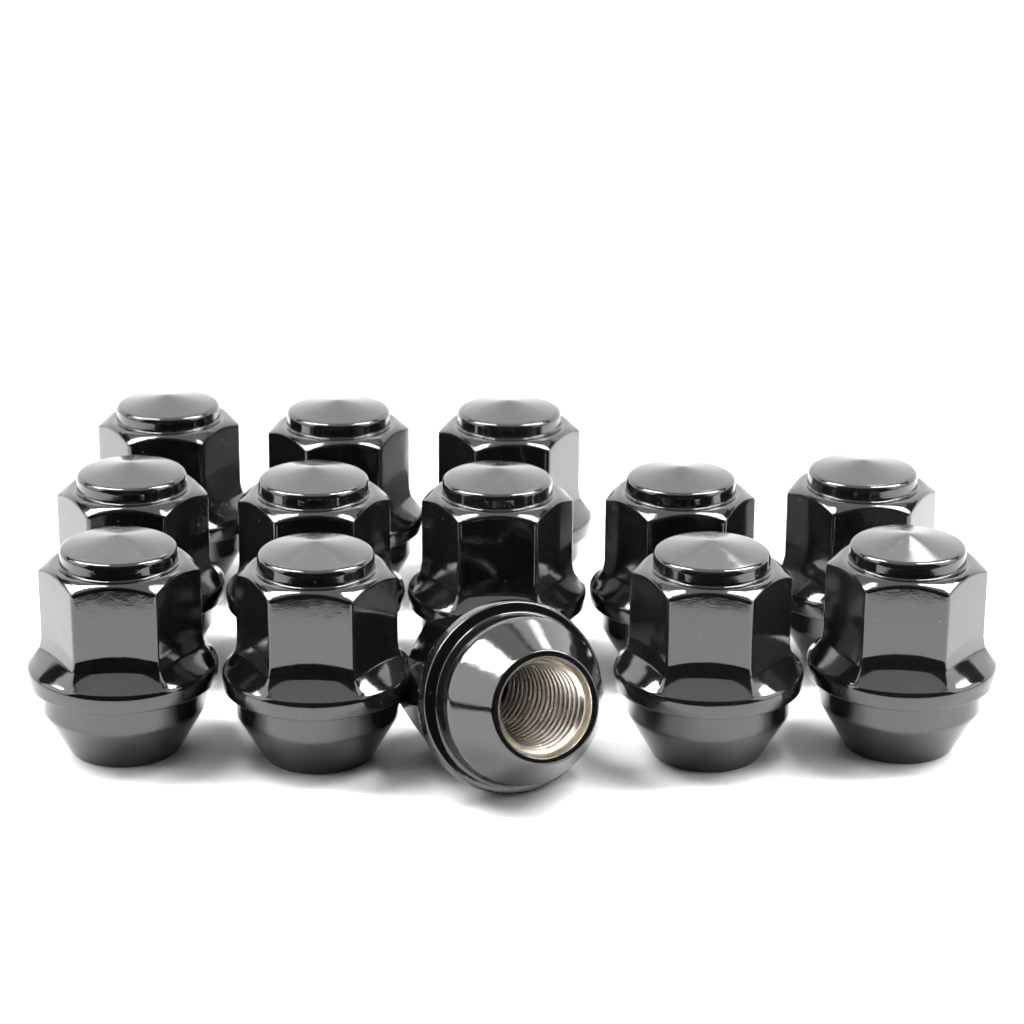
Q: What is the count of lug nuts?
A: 13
